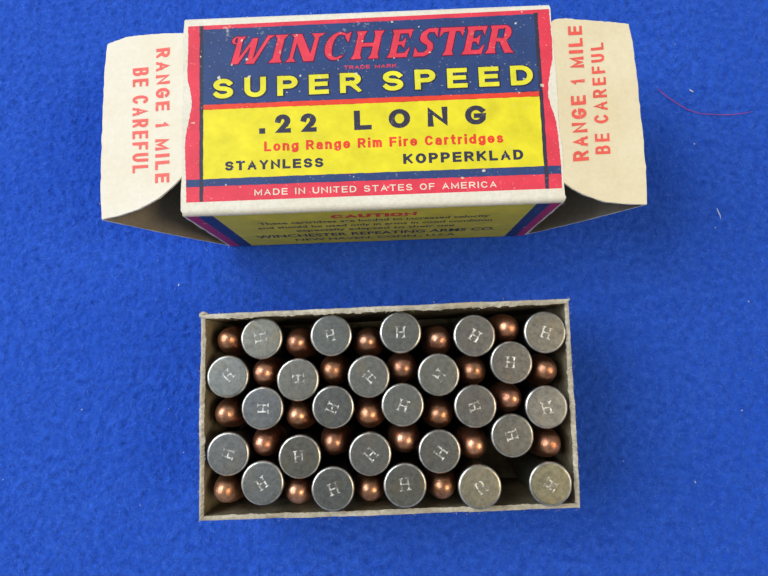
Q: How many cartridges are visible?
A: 49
